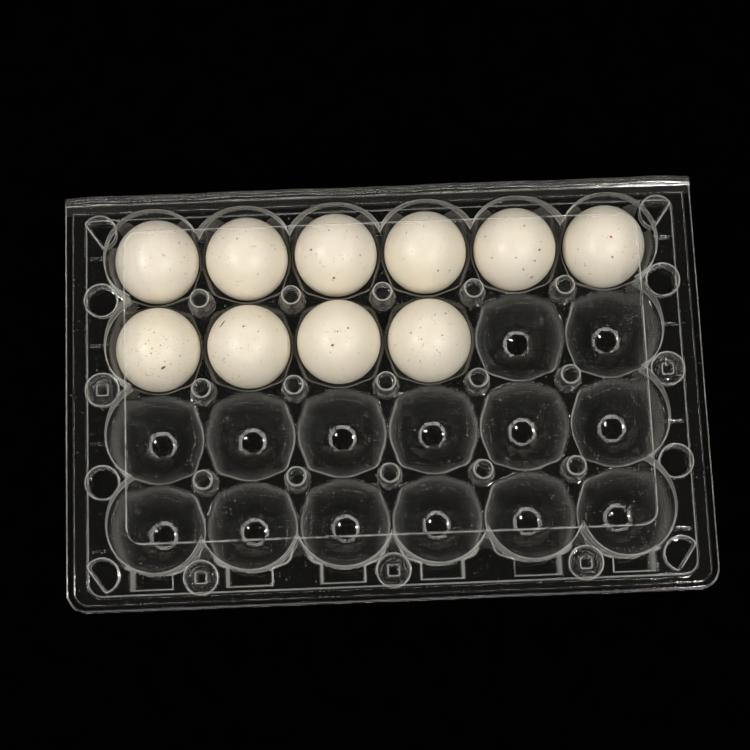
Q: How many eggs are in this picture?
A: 10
